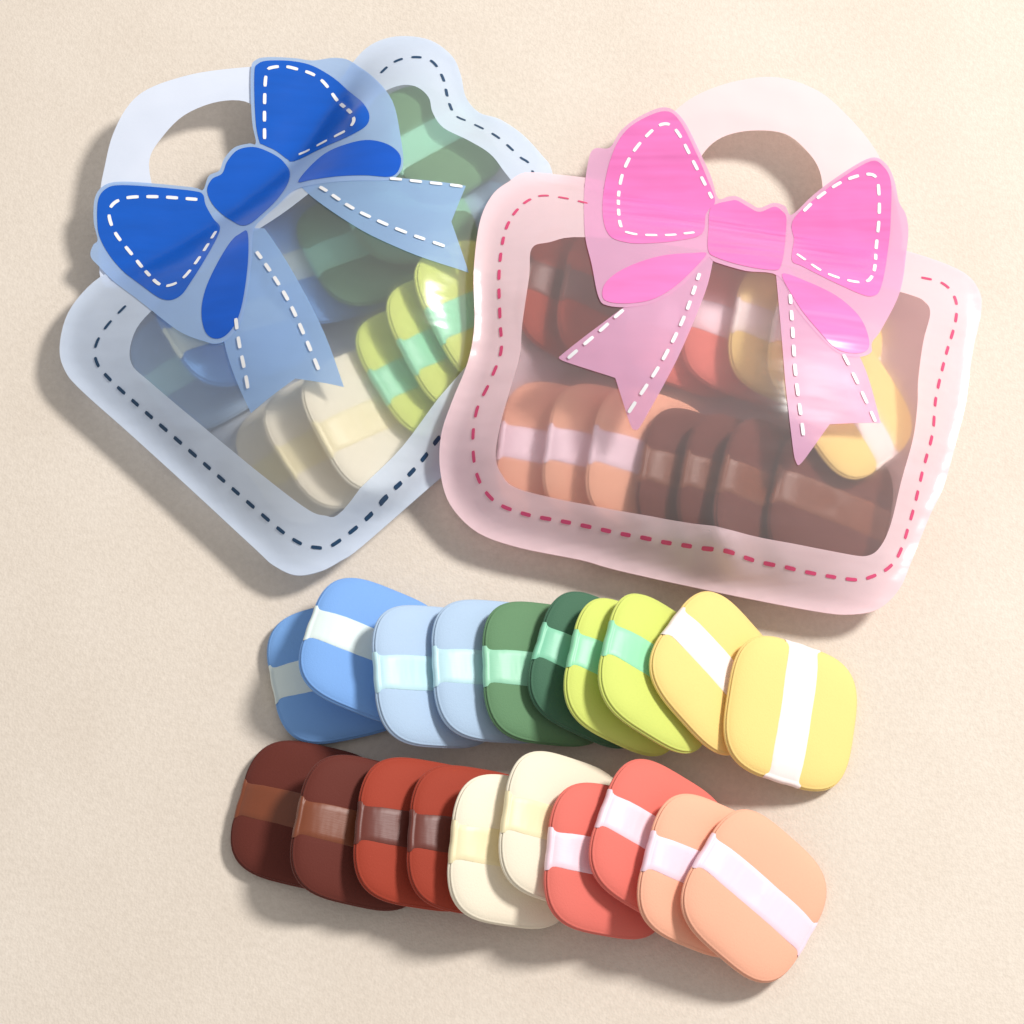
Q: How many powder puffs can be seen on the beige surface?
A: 47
